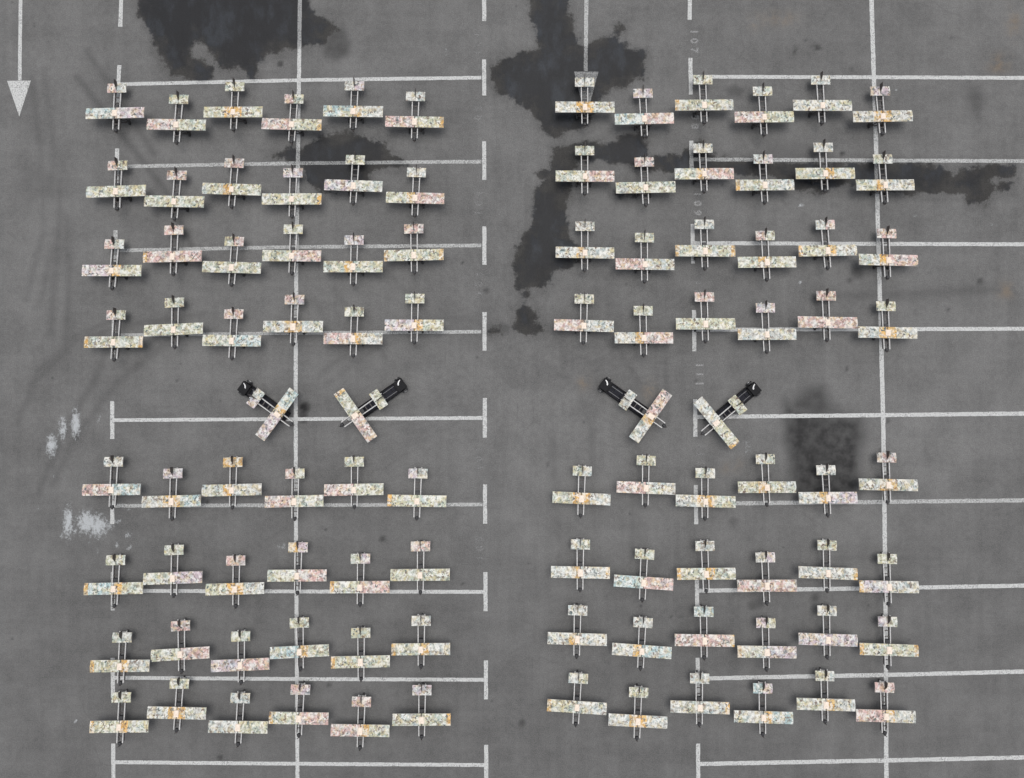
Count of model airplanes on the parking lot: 100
